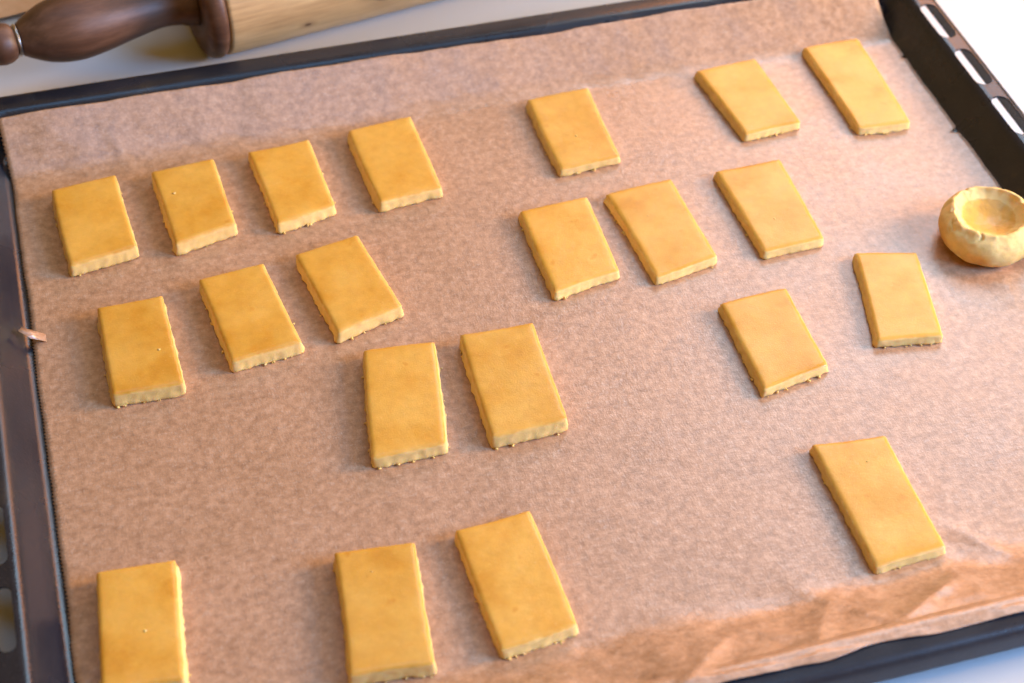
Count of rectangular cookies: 21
